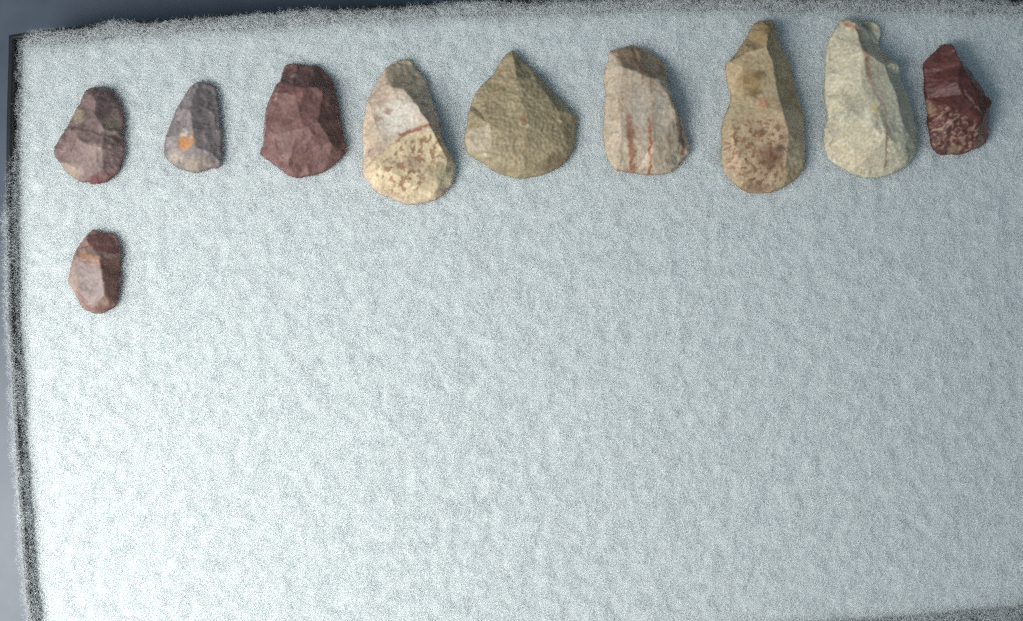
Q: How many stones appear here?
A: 10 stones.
